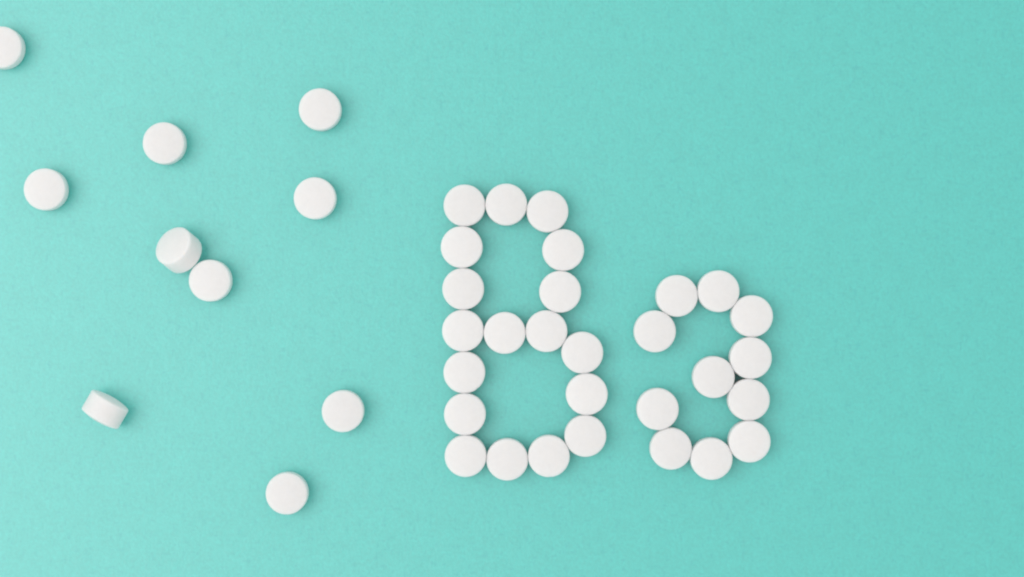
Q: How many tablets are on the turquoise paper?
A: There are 39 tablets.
